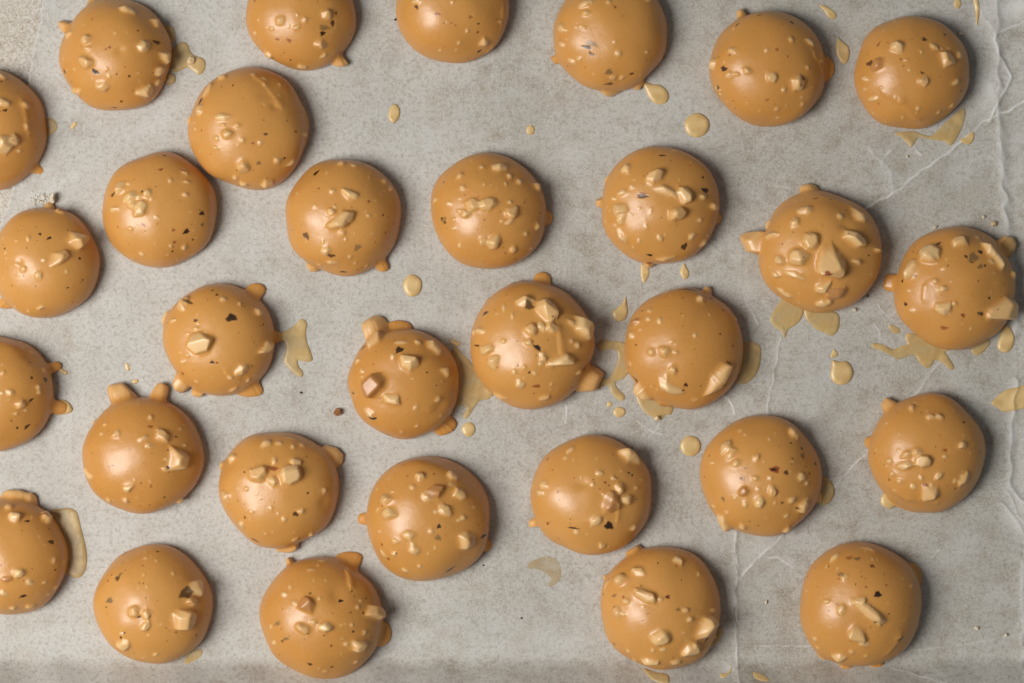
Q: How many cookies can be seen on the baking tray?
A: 31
